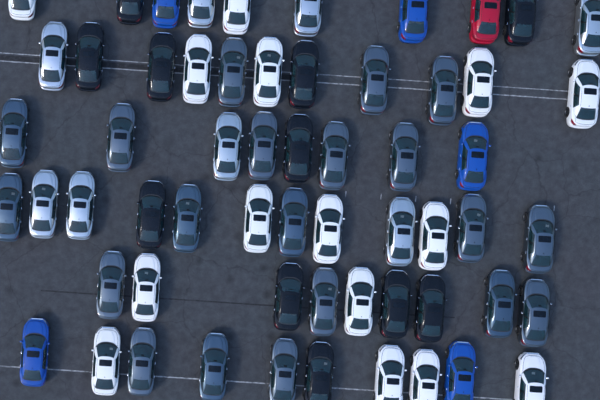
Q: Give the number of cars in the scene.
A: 60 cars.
